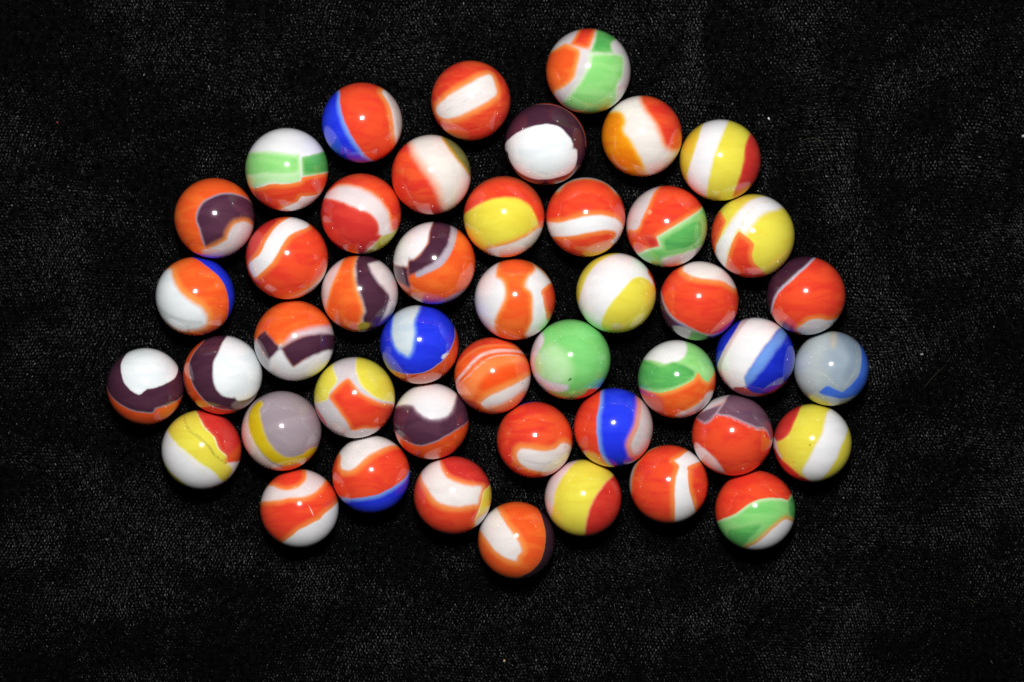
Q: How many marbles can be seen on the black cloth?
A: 46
